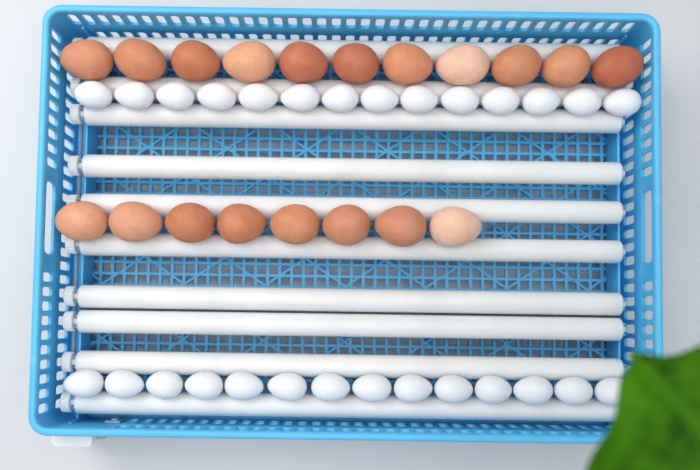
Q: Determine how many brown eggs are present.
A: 19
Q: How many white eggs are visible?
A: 28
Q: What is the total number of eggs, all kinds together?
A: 47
